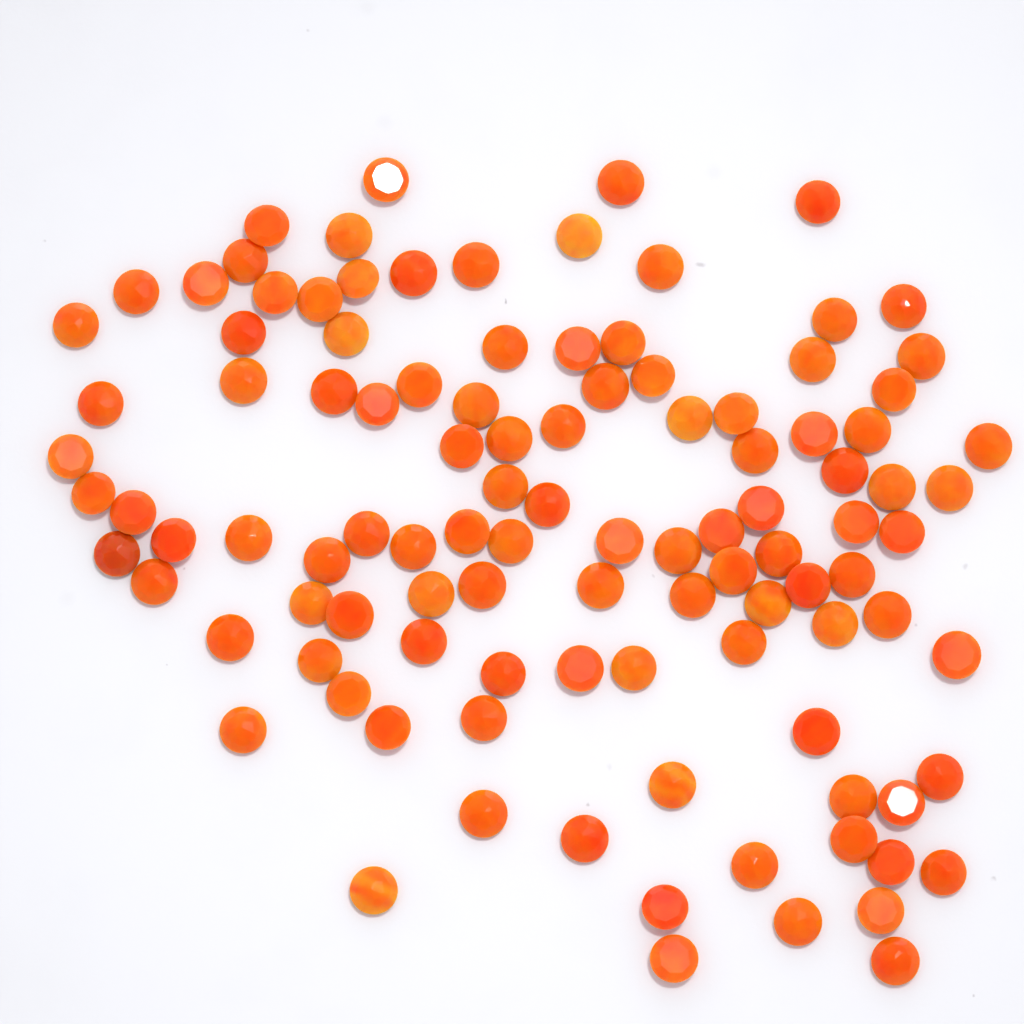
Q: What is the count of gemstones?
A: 108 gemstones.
